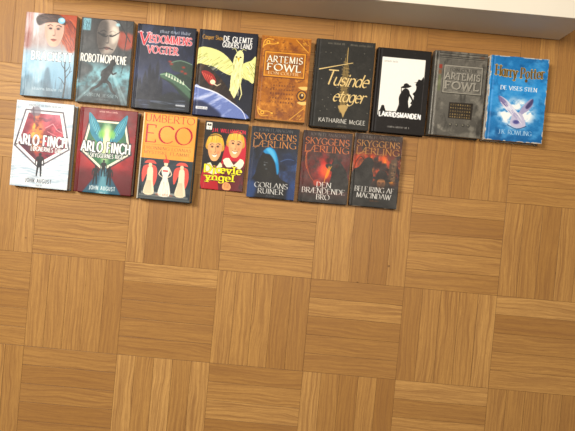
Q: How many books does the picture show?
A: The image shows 16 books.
